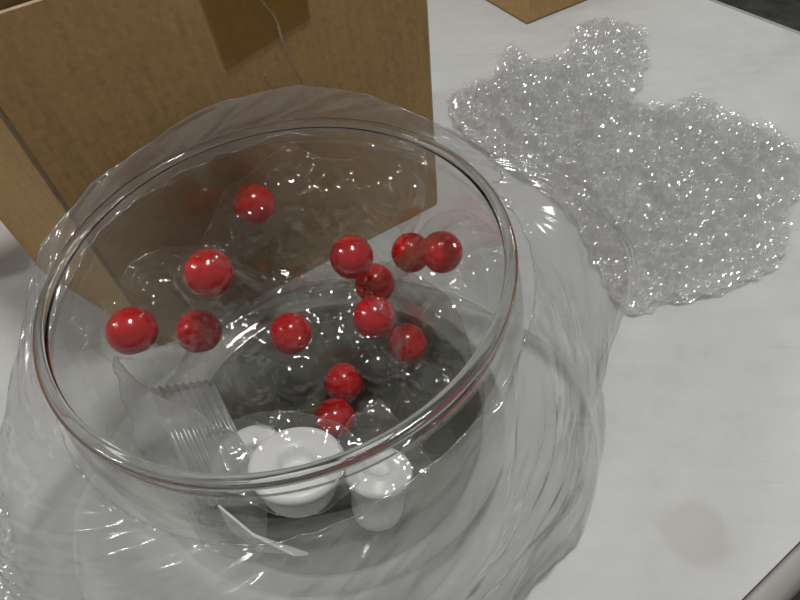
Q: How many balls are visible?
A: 13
